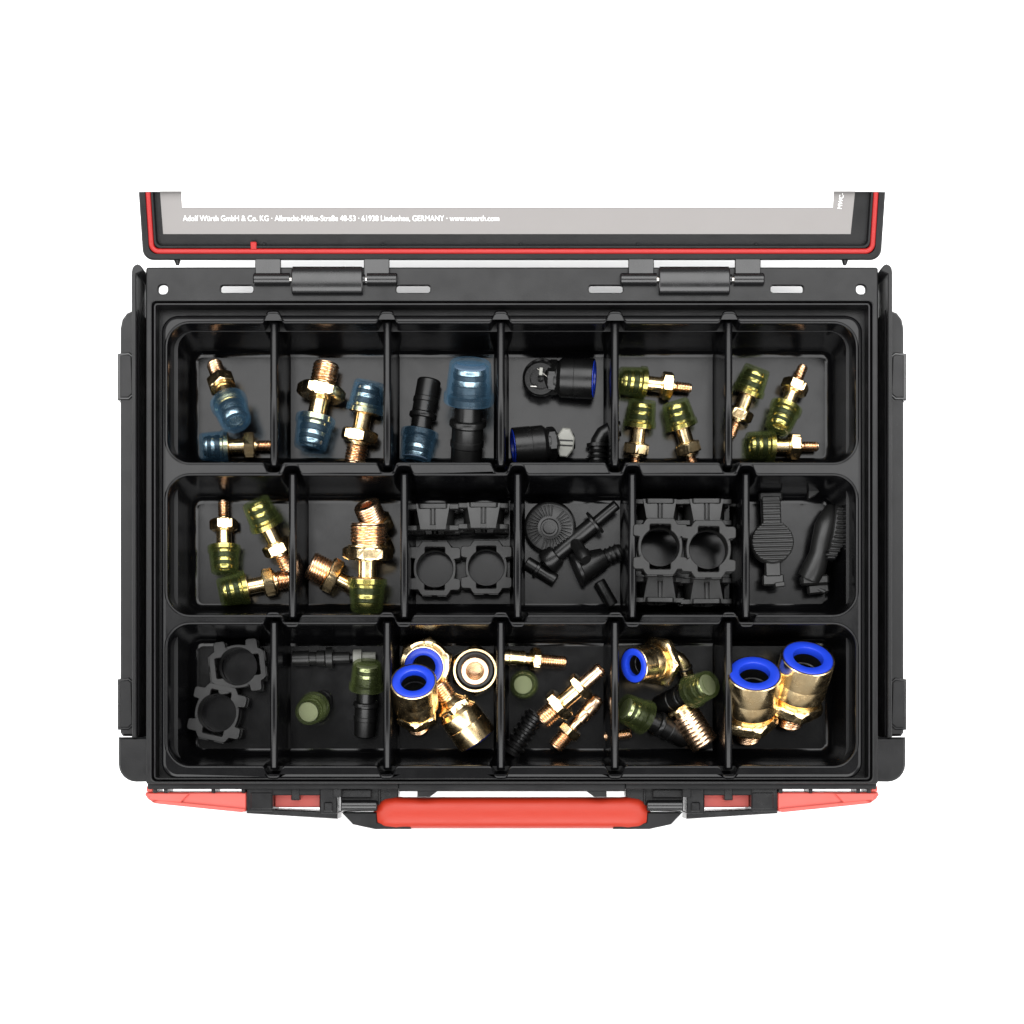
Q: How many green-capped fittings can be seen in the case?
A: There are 15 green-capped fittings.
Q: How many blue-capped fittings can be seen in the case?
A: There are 6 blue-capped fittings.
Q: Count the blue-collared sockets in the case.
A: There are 8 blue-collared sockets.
